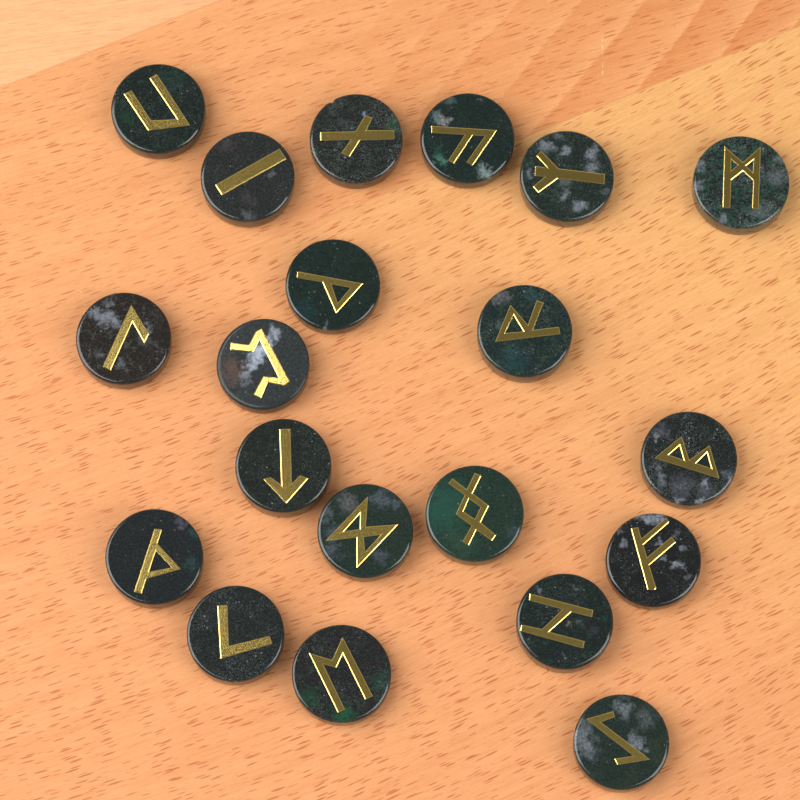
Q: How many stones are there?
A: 20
